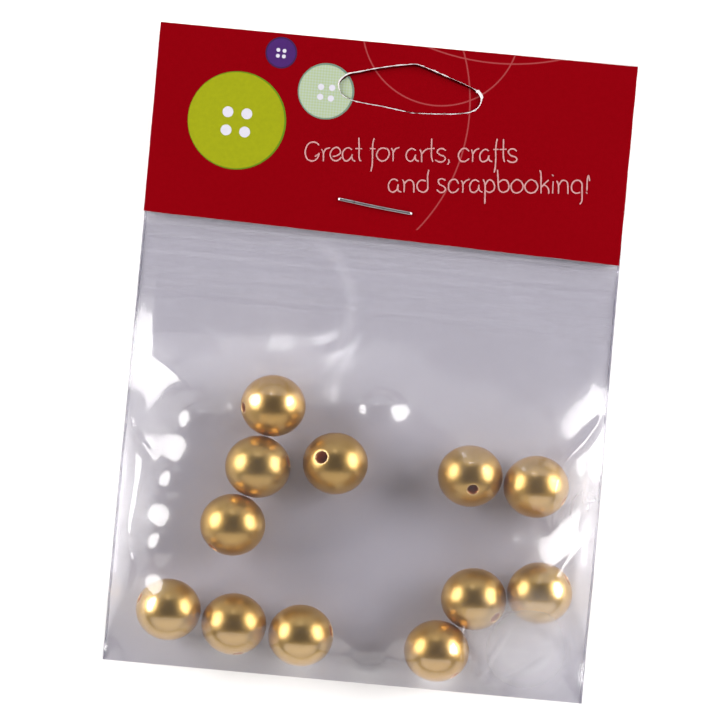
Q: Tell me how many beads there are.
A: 12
